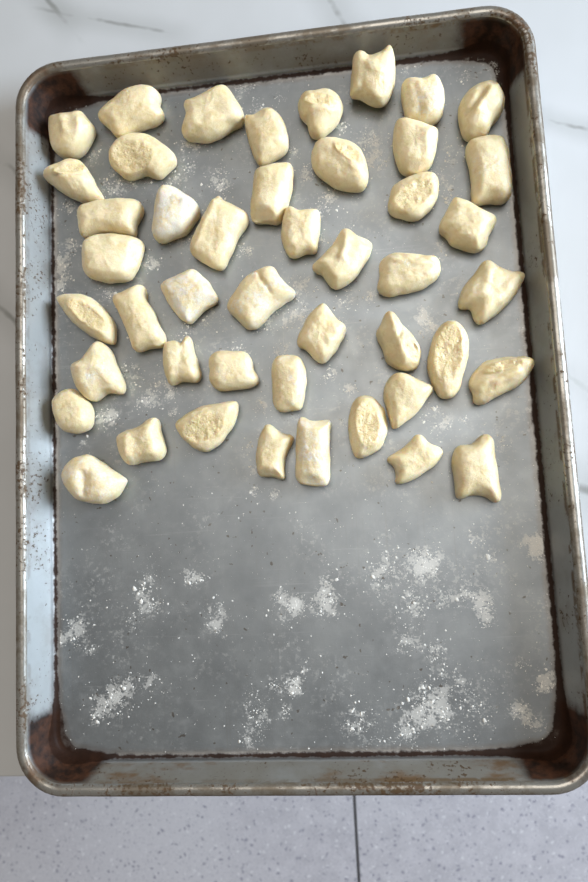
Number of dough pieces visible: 46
